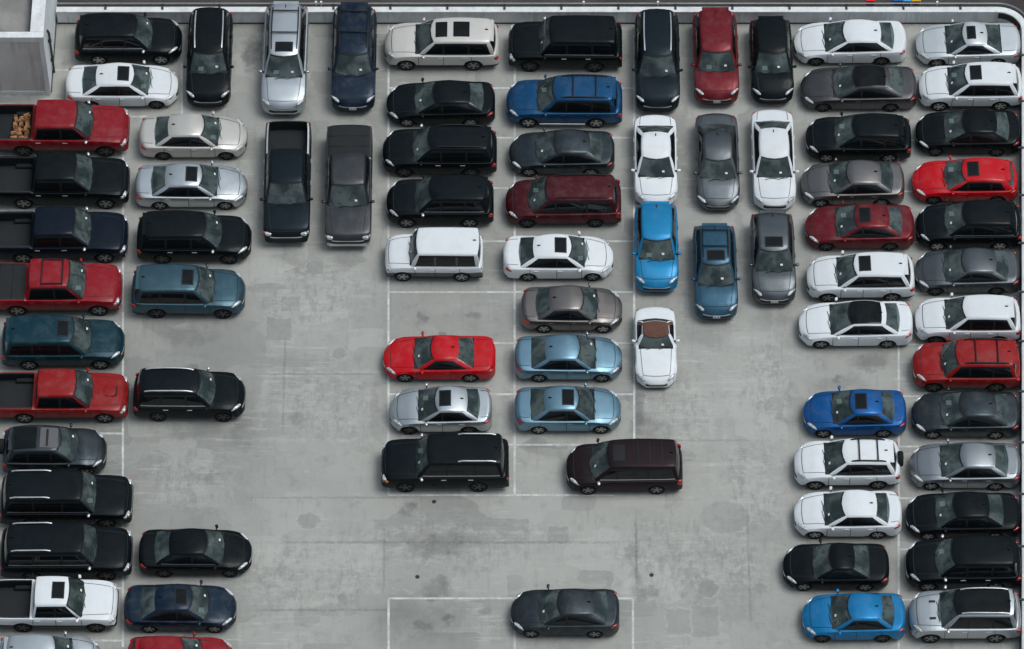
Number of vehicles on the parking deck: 79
